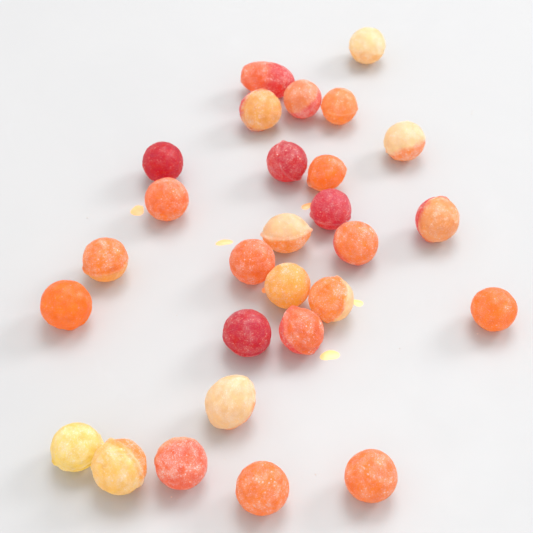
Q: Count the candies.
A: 28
